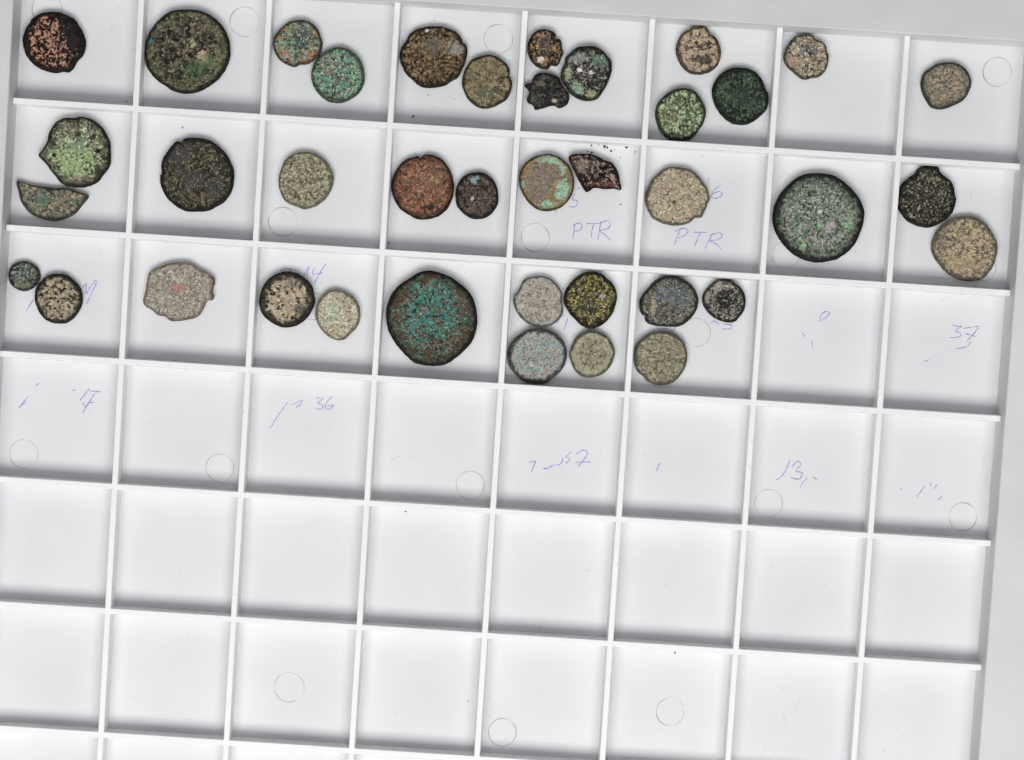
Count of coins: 39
